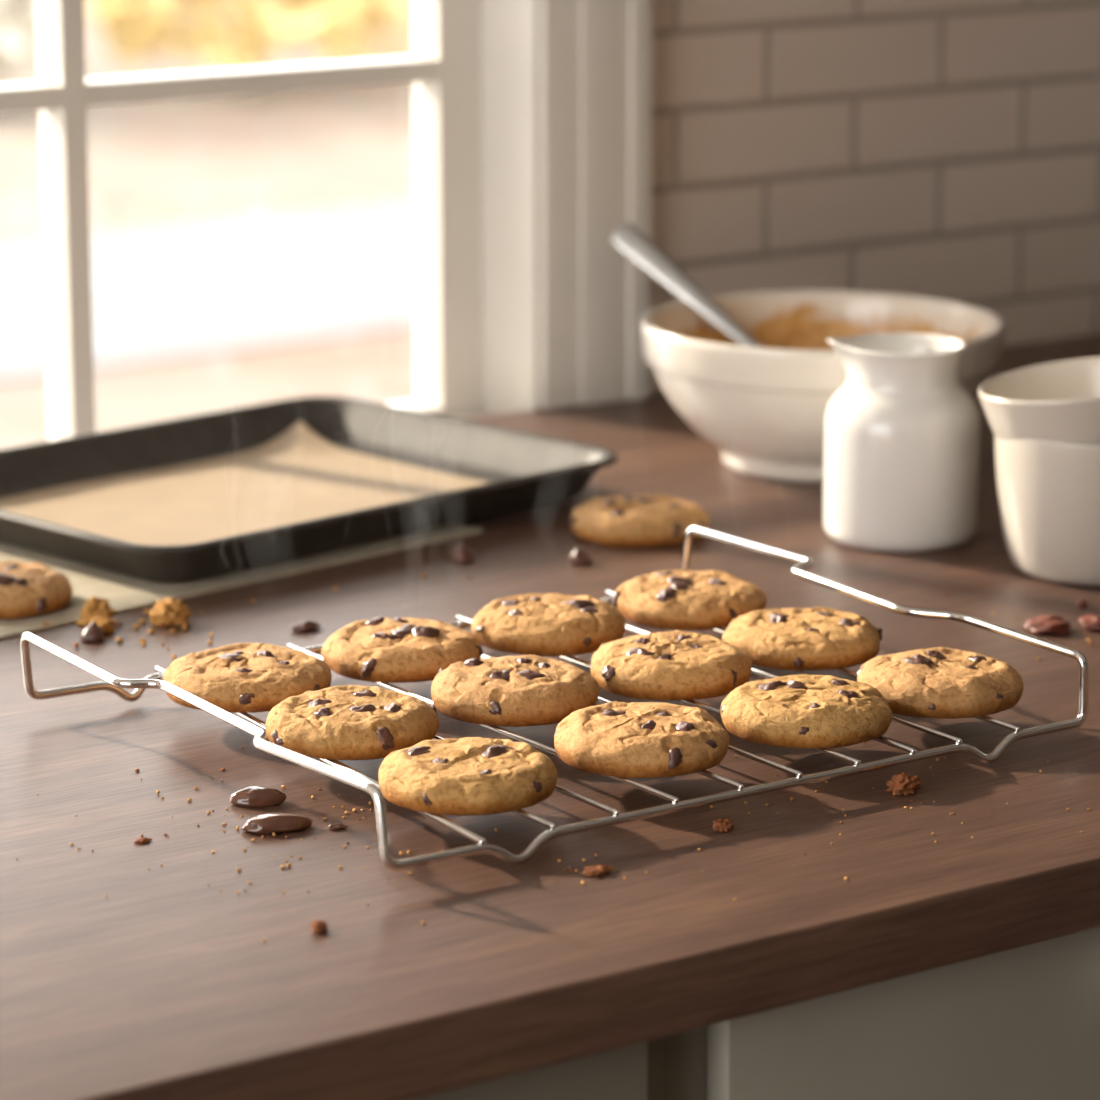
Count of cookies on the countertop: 14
